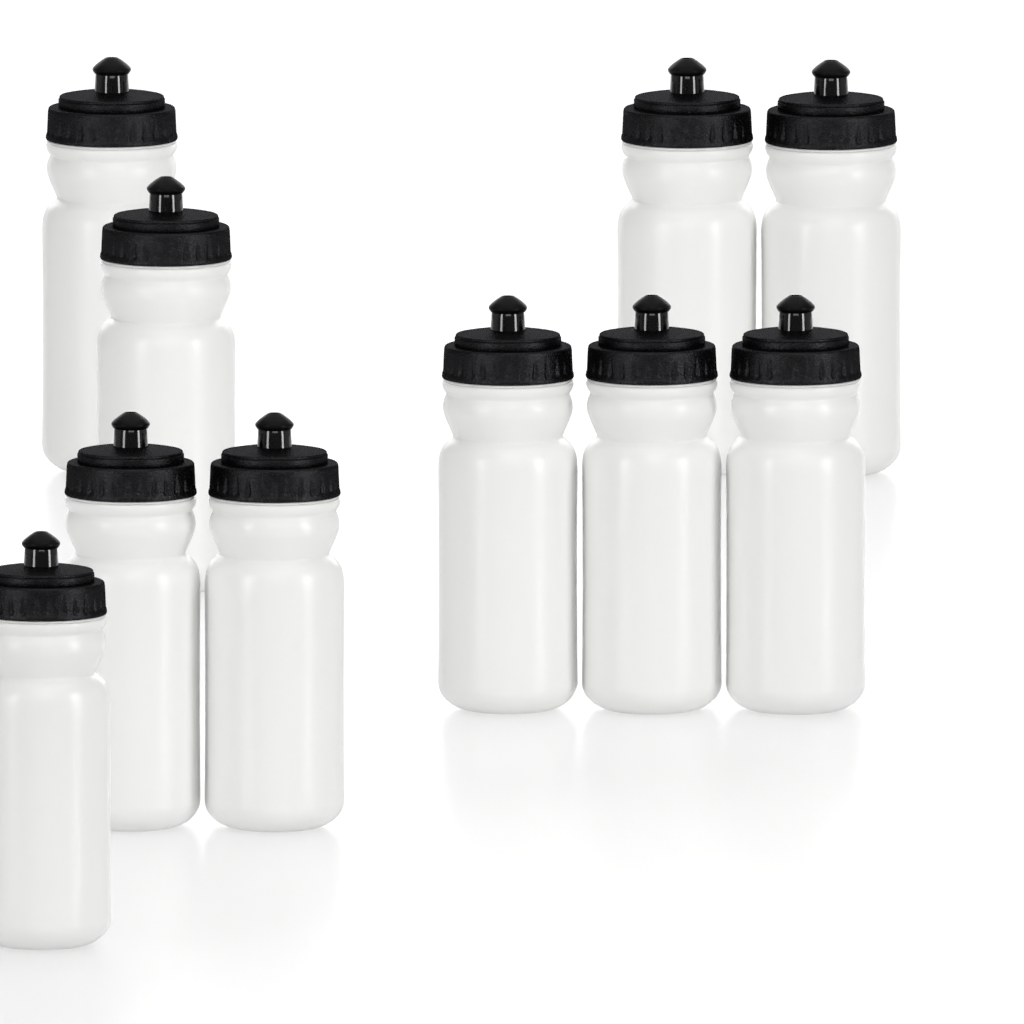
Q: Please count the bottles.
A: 10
